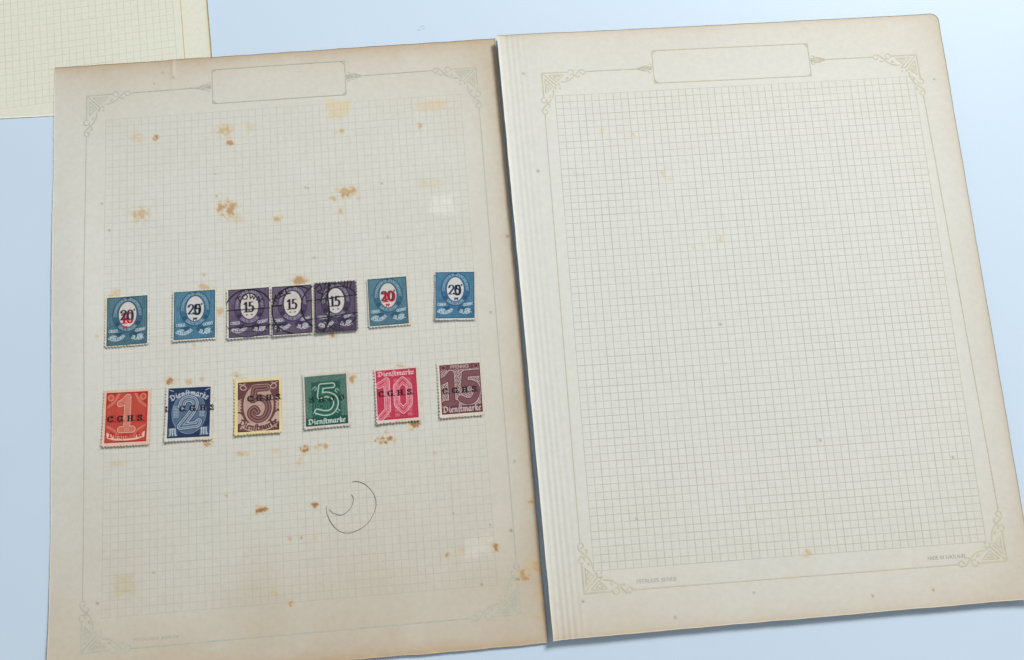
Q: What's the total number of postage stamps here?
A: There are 13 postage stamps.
